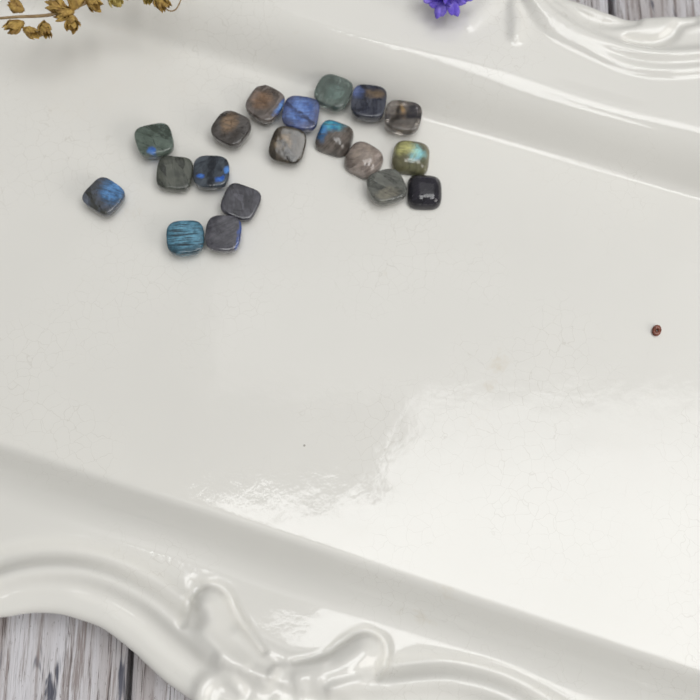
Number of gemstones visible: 19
